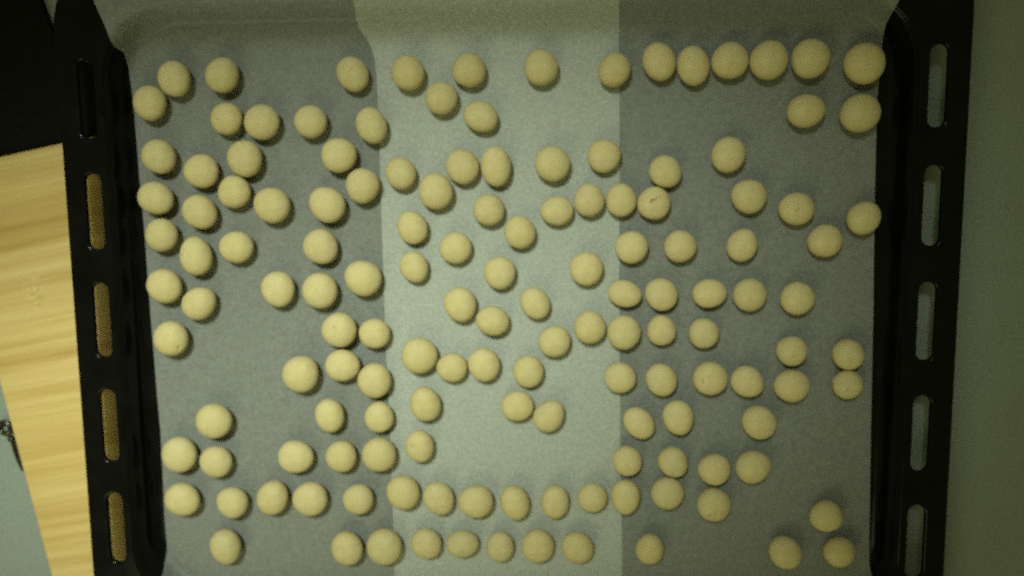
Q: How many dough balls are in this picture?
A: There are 143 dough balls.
